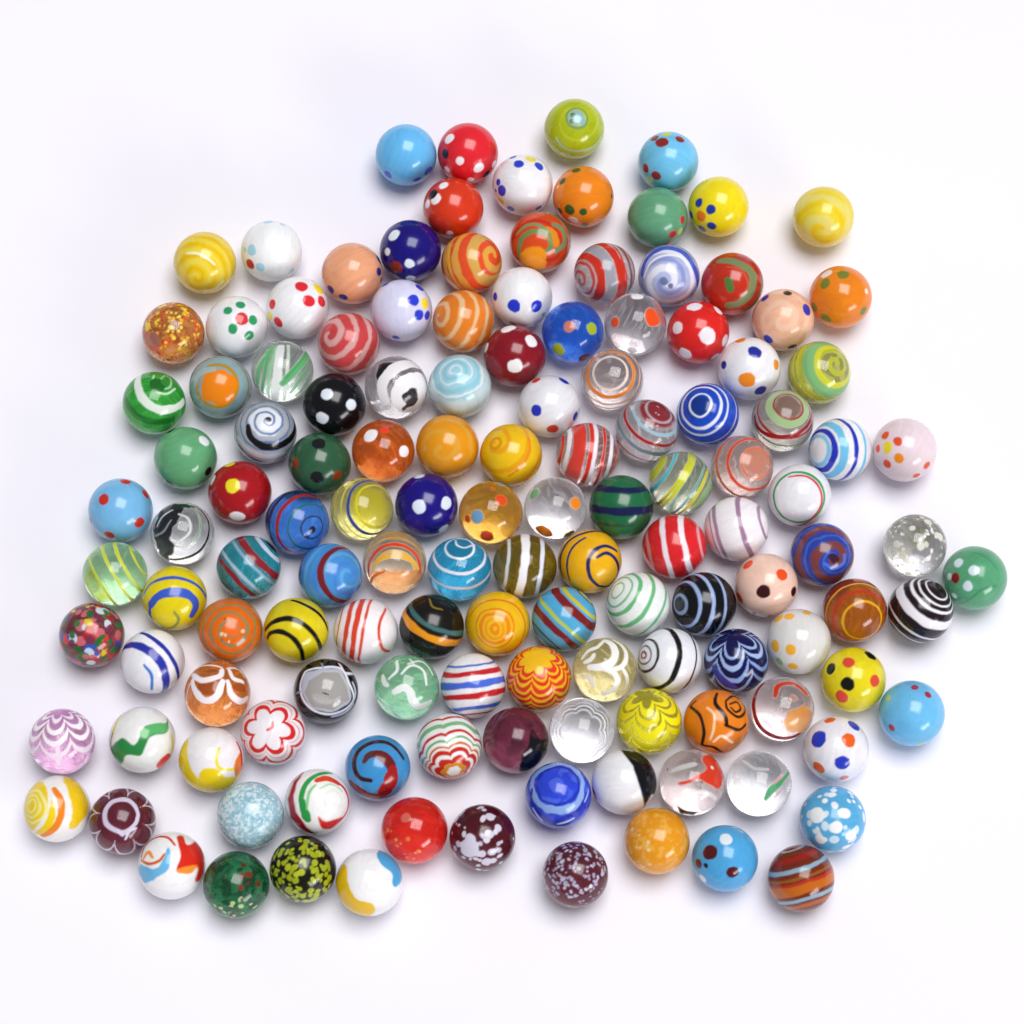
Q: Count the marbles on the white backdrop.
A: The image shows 134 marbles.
